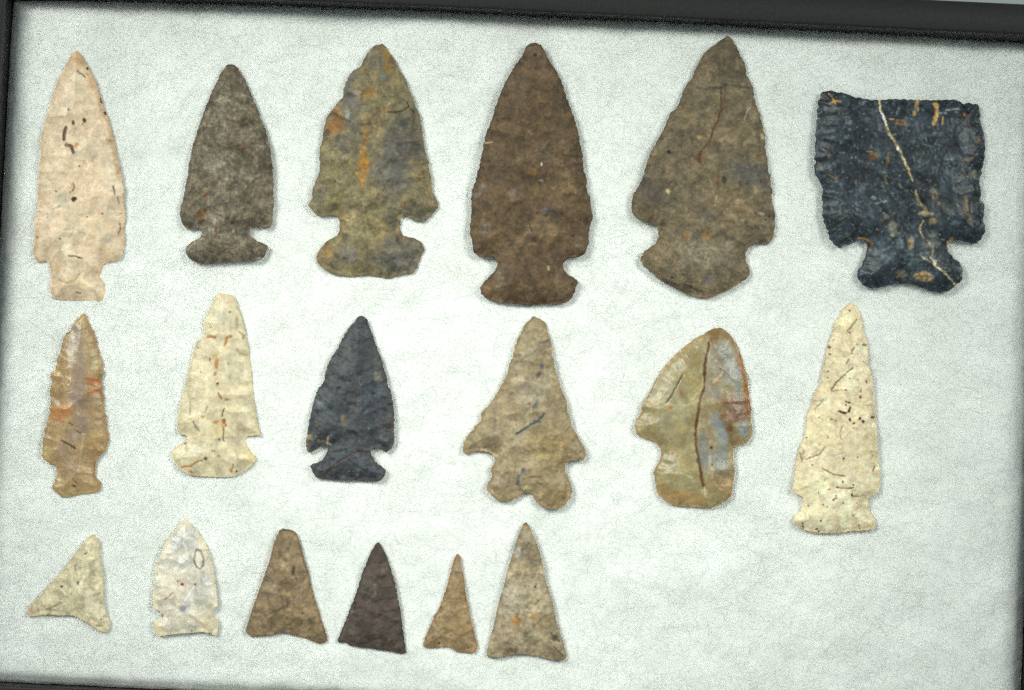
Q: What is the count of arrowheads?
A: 18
